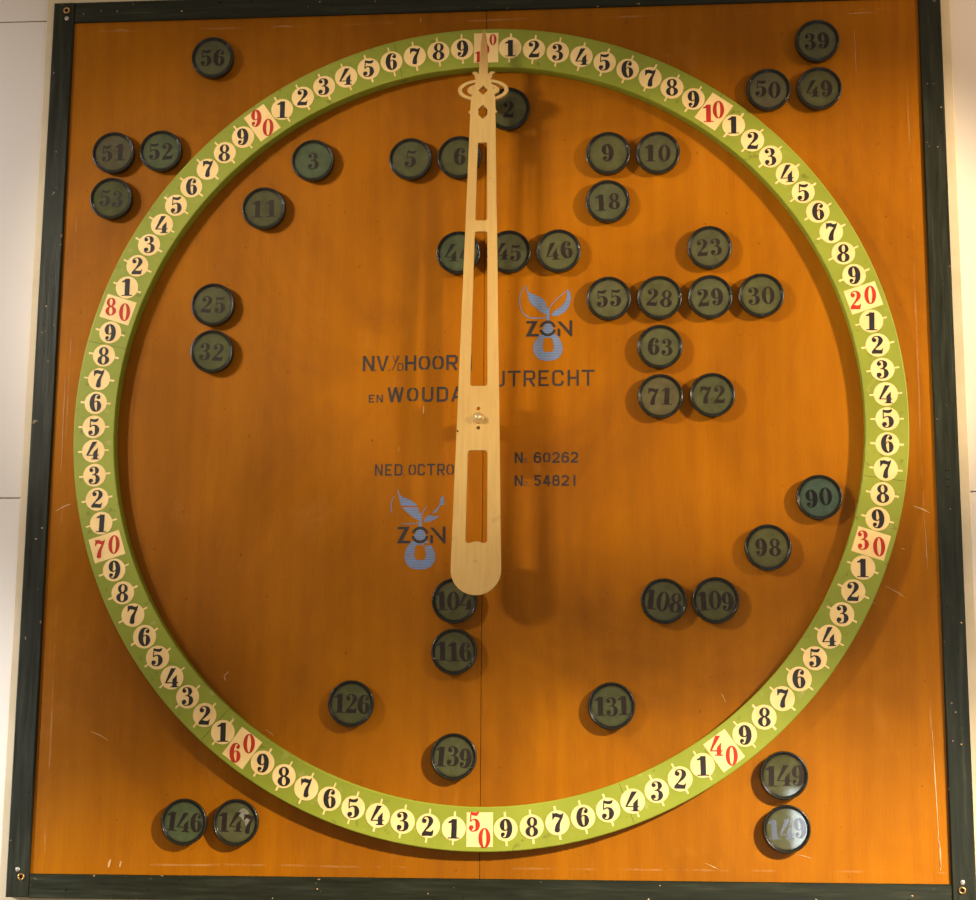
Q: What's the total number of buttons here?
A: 41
